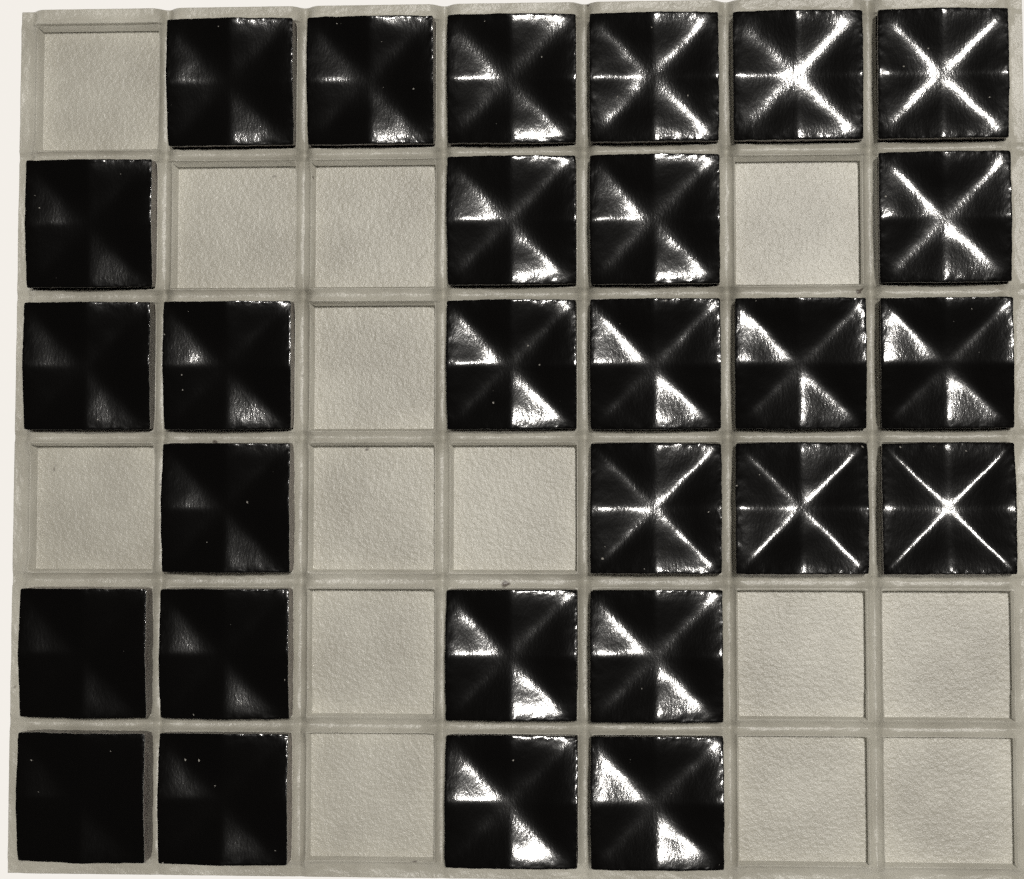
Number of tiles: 28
